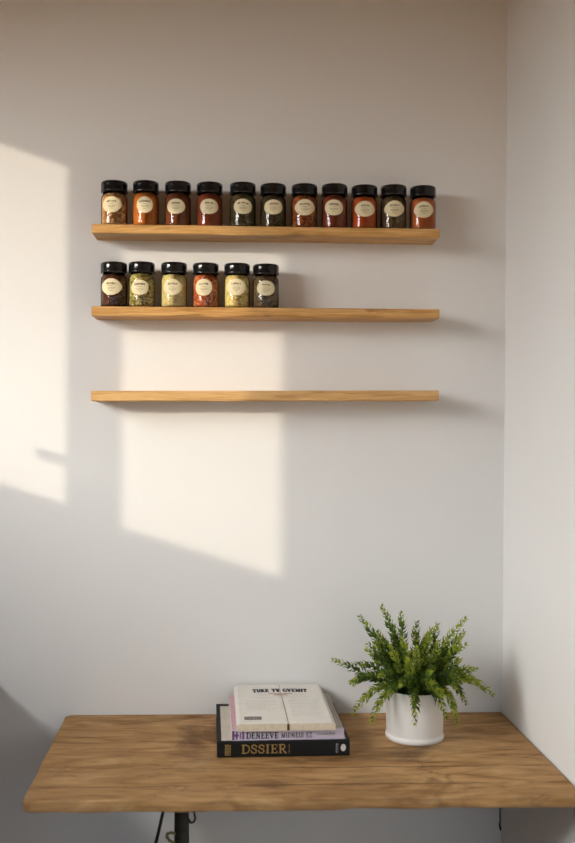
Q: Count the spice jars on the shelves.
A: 17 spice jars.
